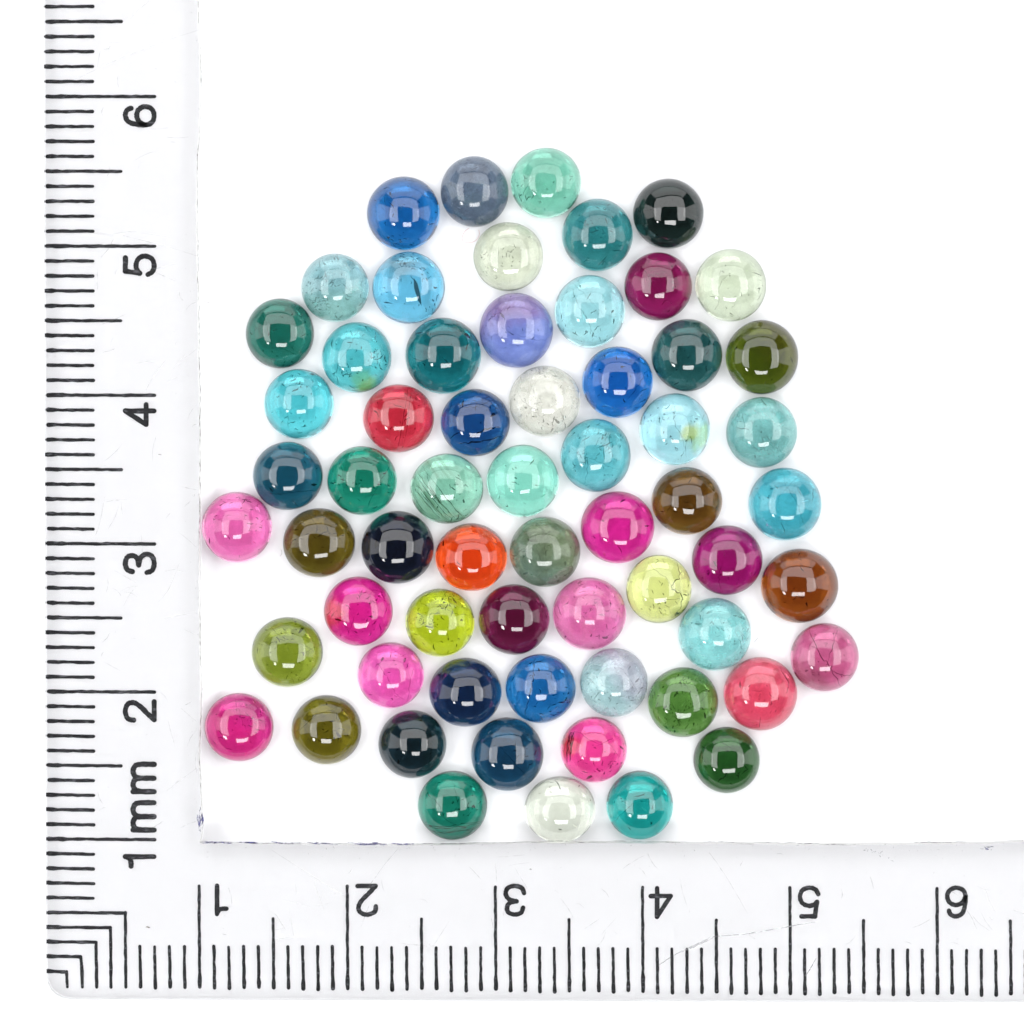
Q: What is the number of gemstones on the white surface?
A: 62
